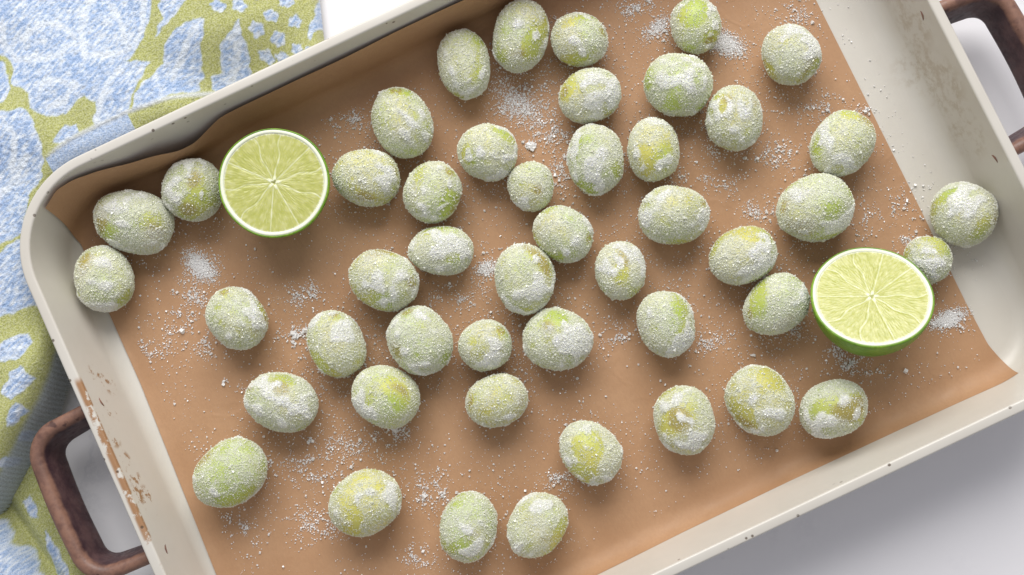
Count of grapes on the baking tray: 47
